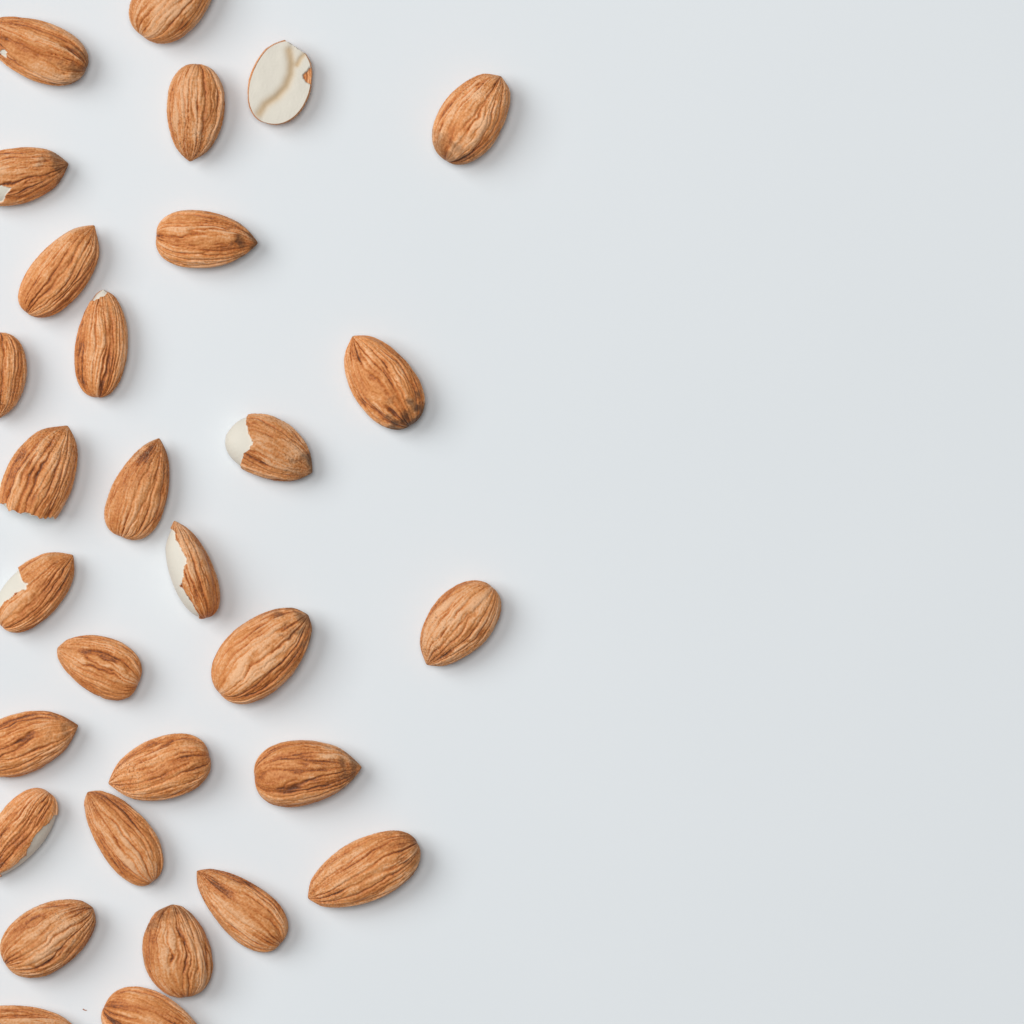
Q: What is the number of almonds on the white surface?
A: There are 30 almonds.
